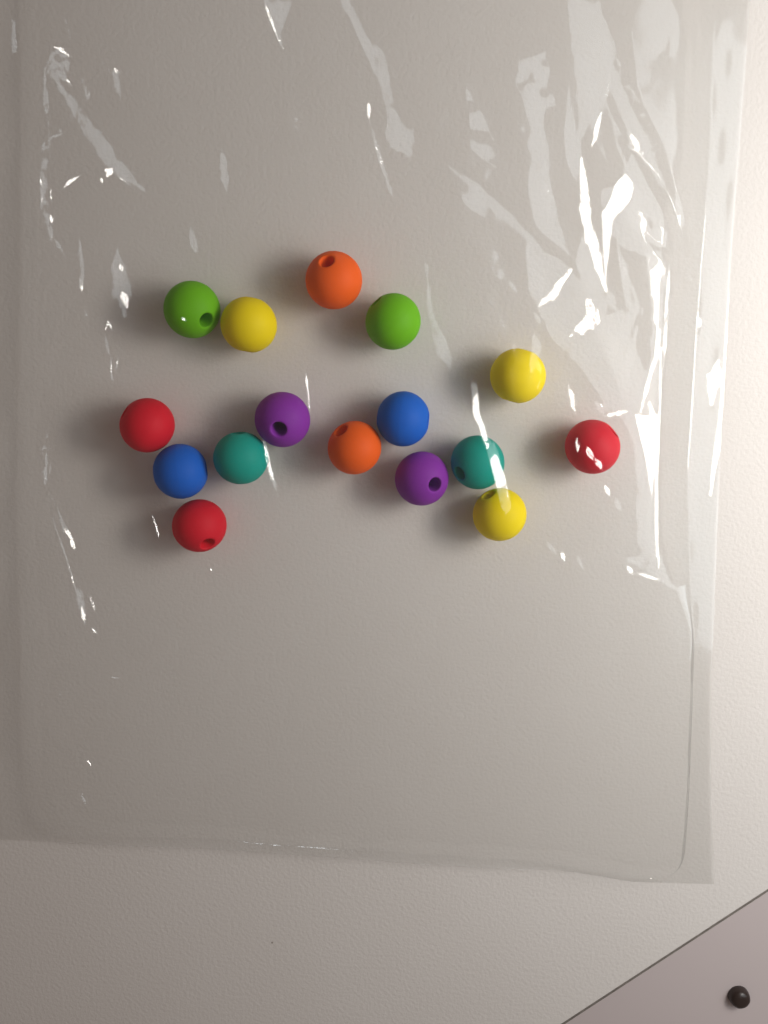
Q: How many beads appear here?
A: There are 16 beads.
